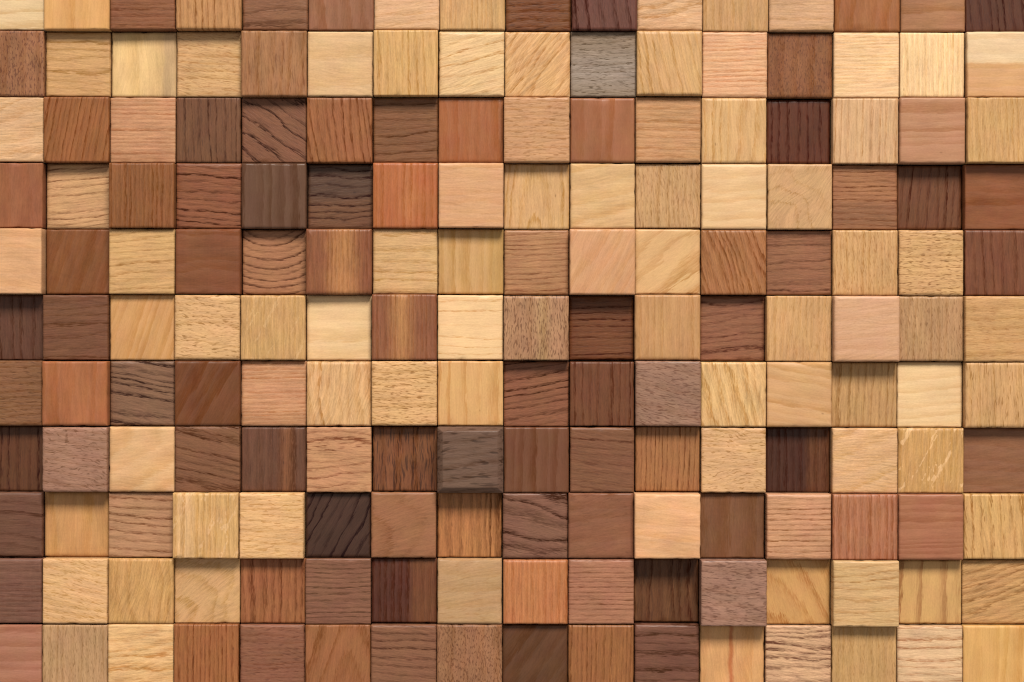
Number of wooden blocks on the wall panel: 176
